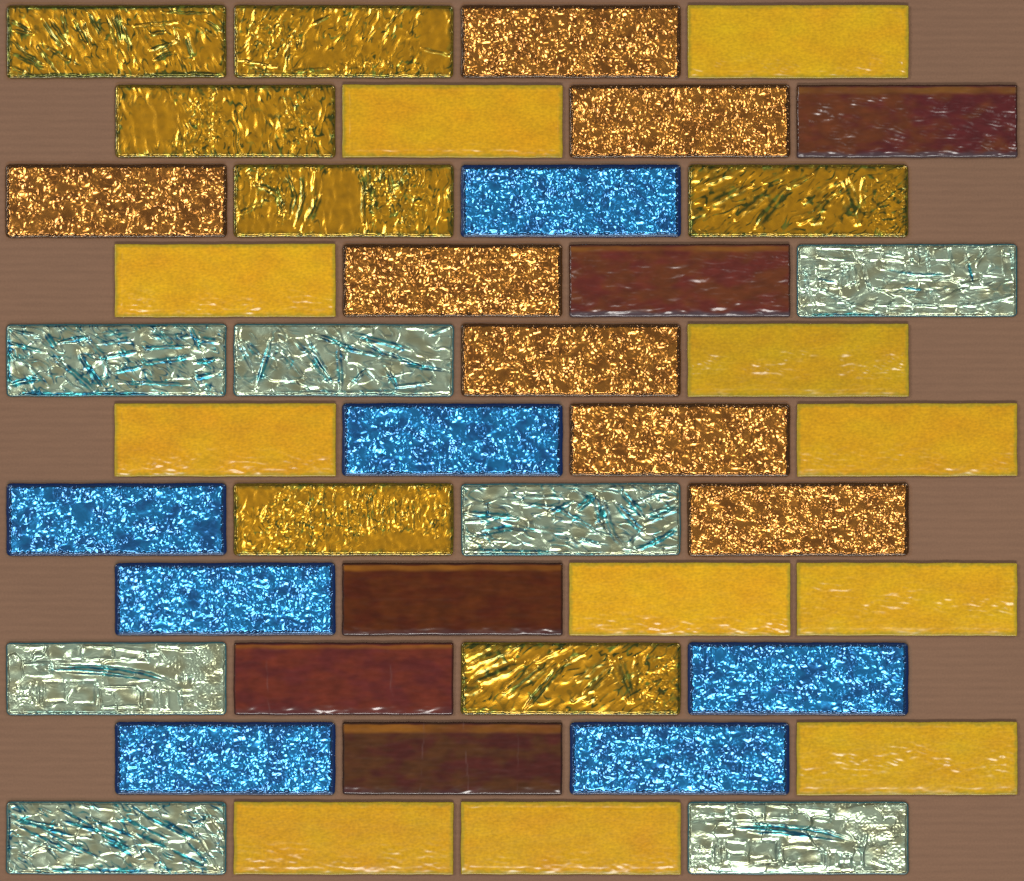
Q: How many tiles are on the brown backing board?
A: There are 44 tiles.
